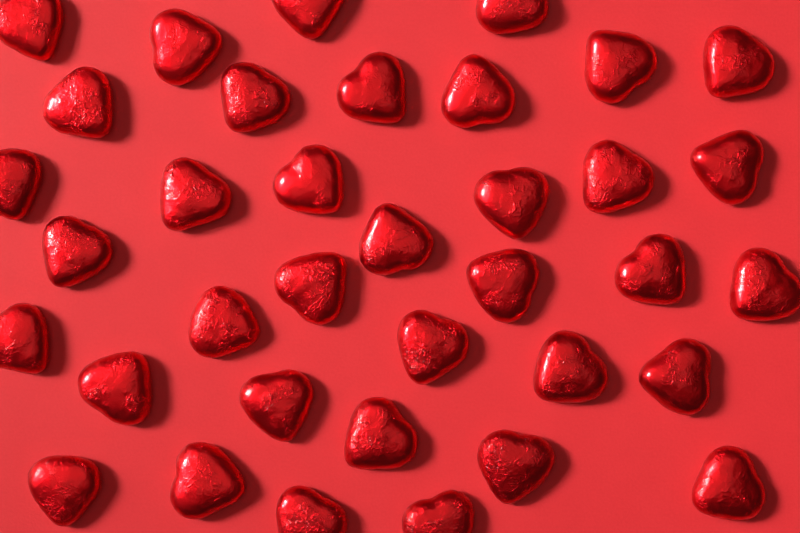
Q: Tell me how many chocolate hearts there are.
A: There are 36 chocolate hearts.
